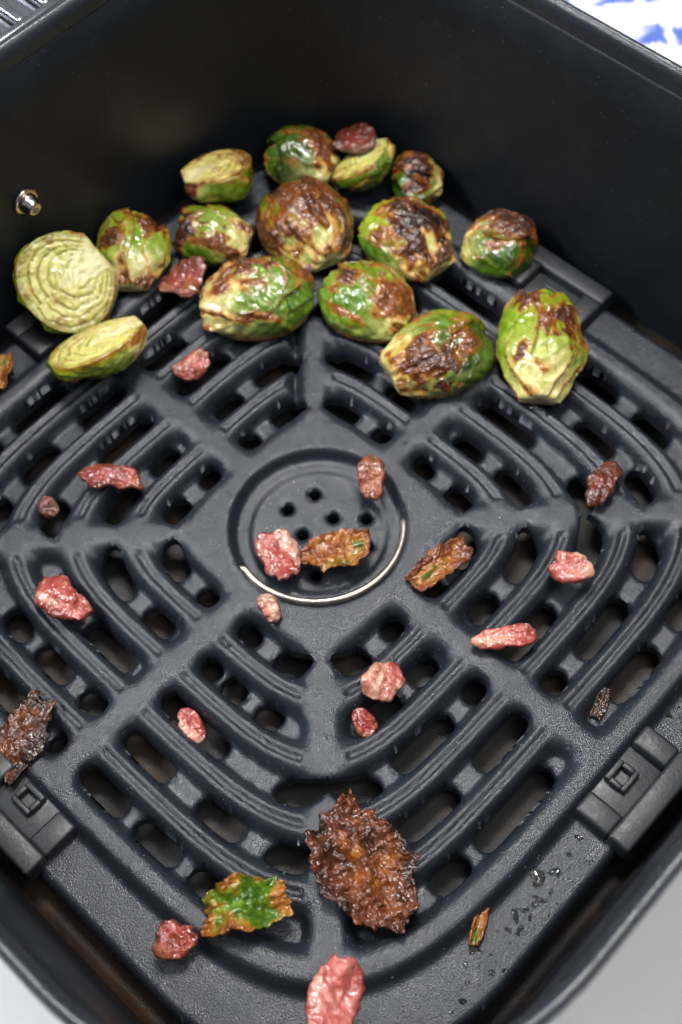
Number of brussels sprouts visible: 15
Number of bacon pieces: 17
